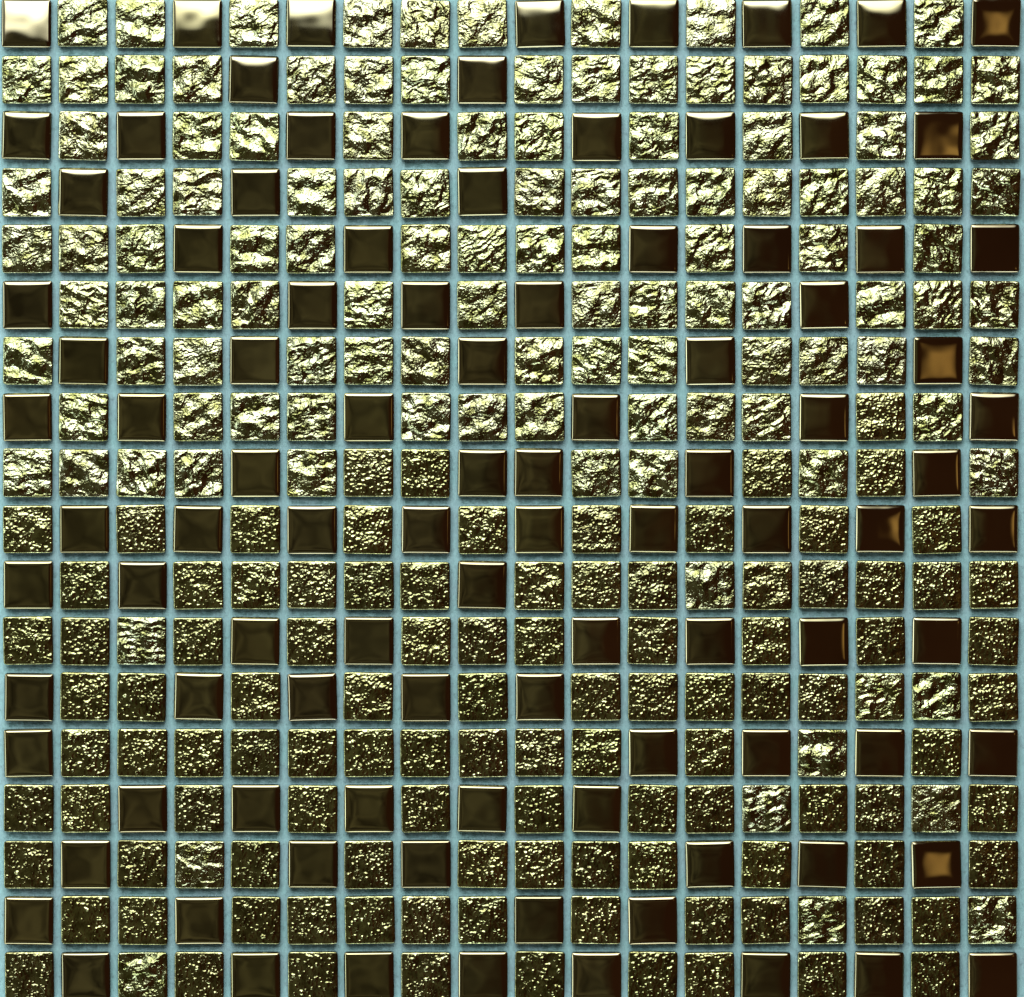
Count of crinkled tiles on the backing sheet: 120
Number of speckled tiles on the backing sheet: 105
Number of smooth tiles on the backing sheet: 99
